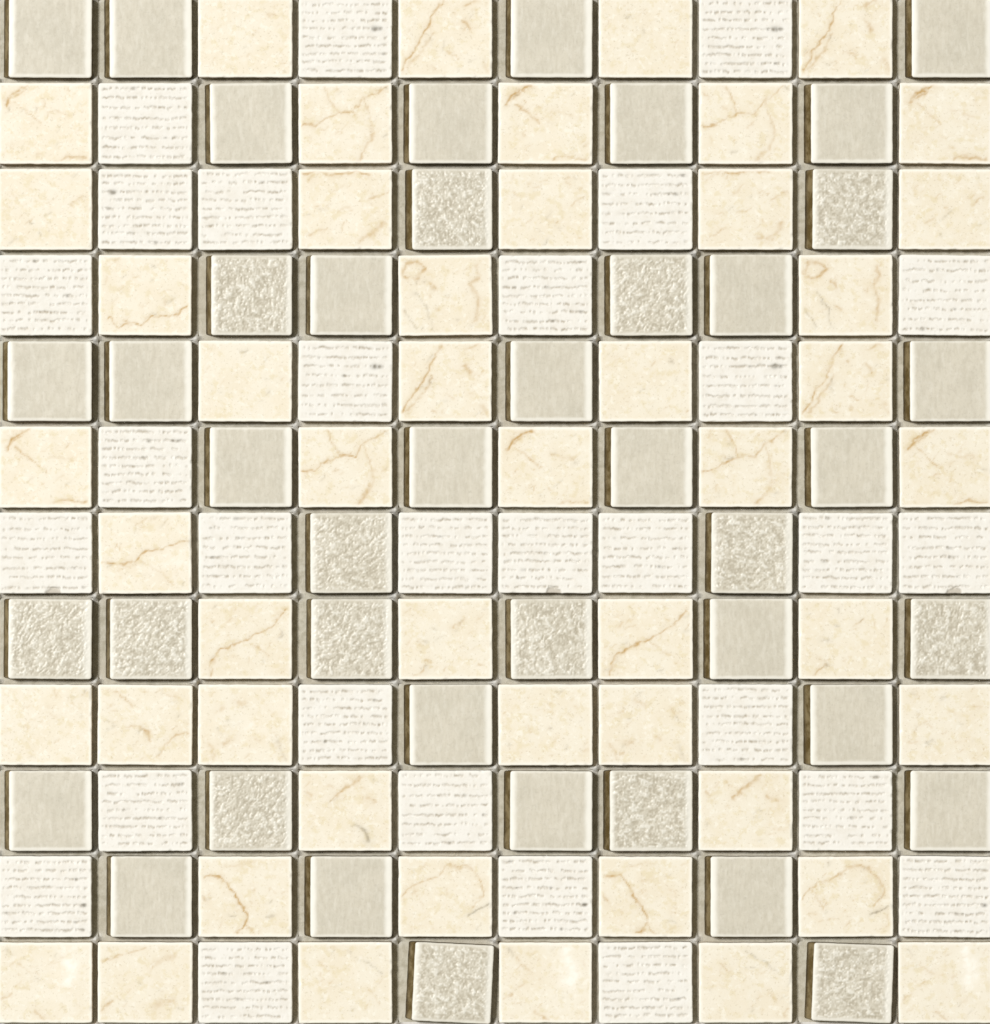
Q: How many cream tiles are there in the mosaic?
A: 49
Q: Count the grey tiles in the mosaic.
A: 42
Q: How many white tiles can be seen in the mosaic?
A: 29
